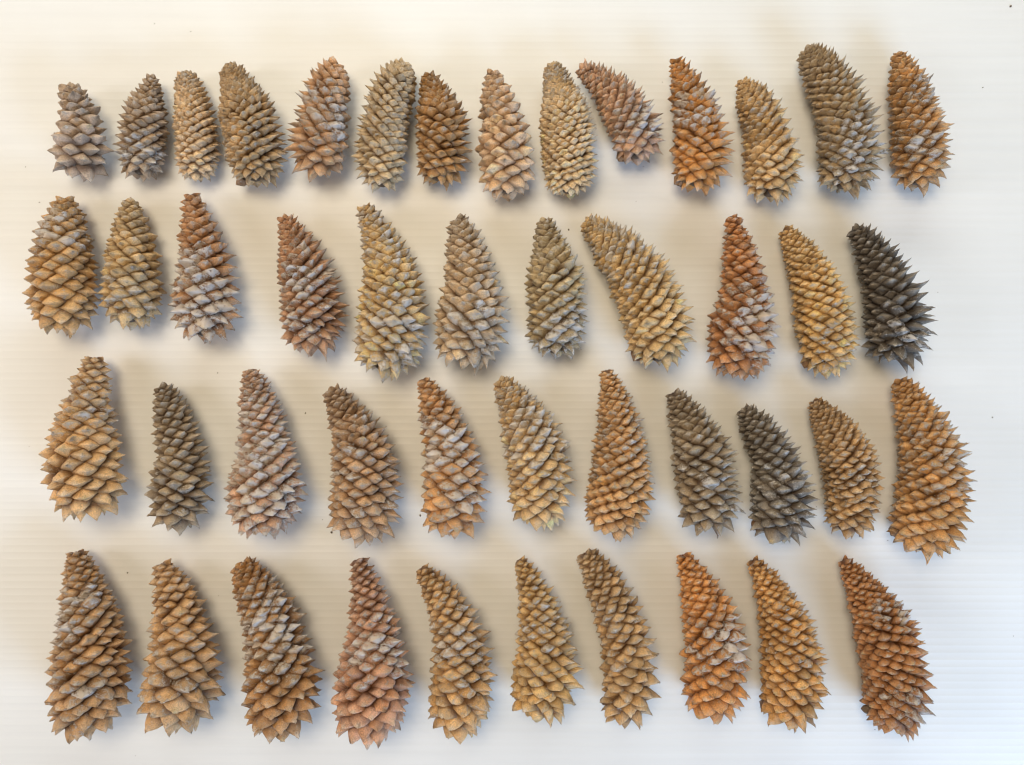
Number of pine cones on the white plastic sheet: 46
